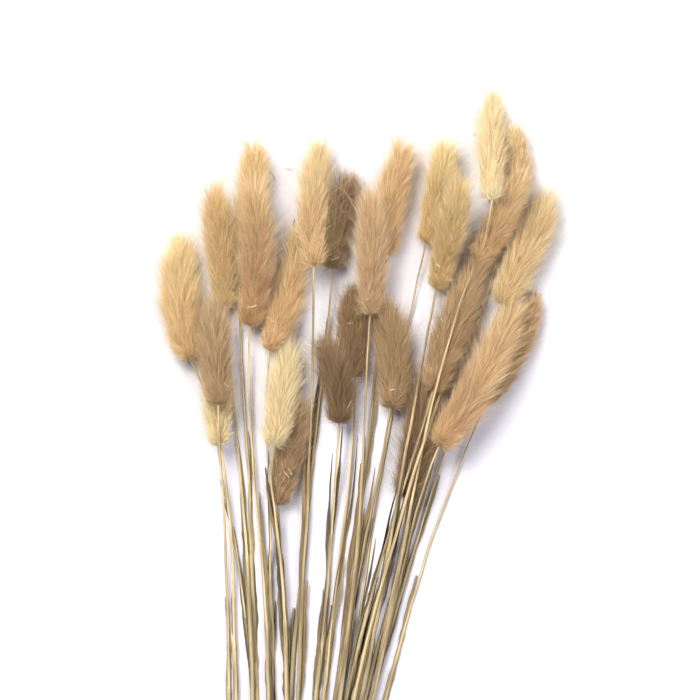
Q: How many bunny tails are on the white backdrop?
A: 26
